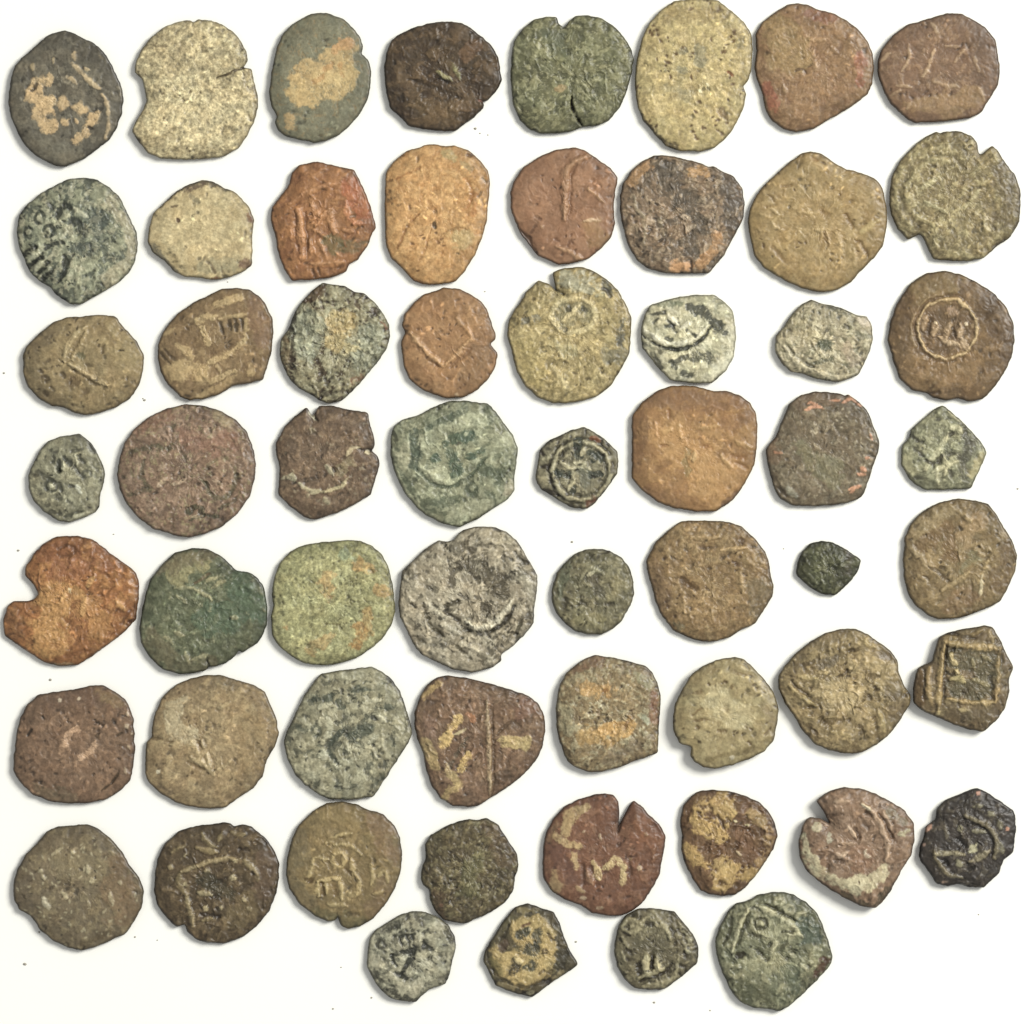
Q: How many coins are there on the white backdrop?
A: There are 60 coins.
